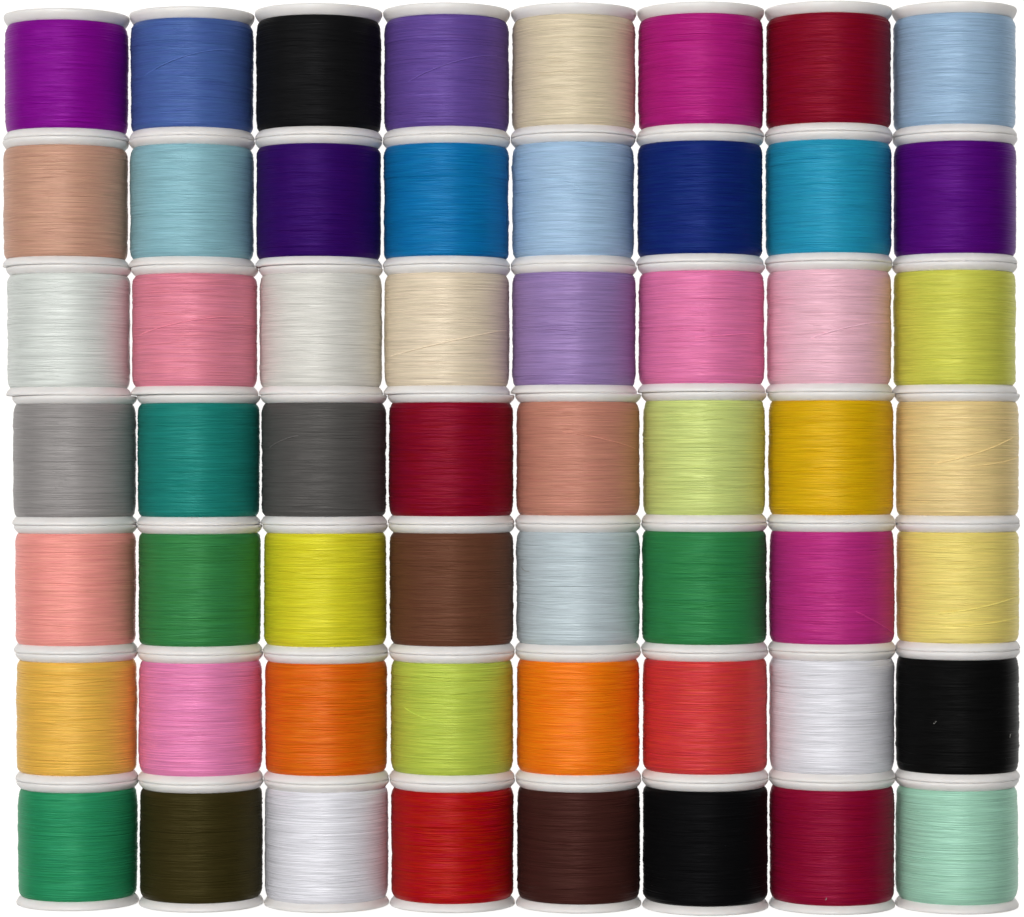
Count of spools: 56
